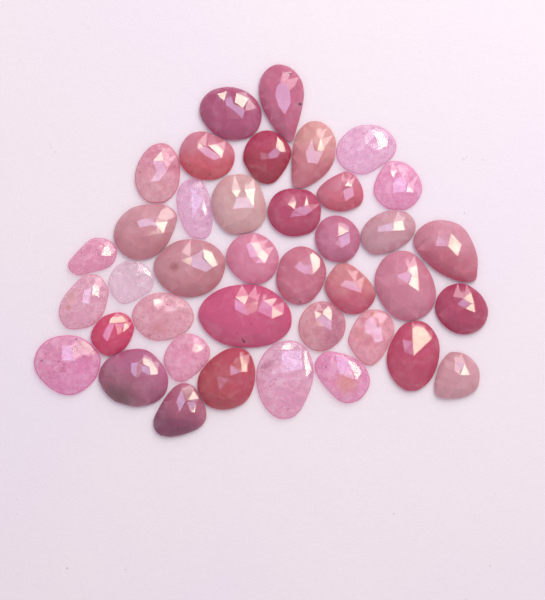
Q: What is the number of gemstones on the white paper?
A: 39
